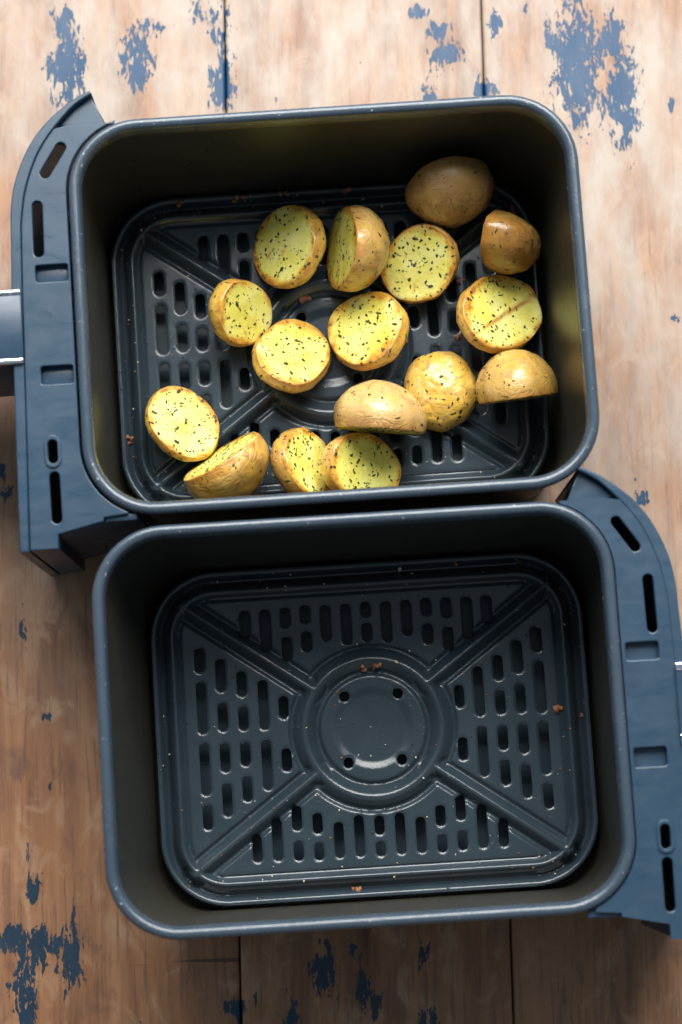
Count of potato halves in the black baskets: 16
